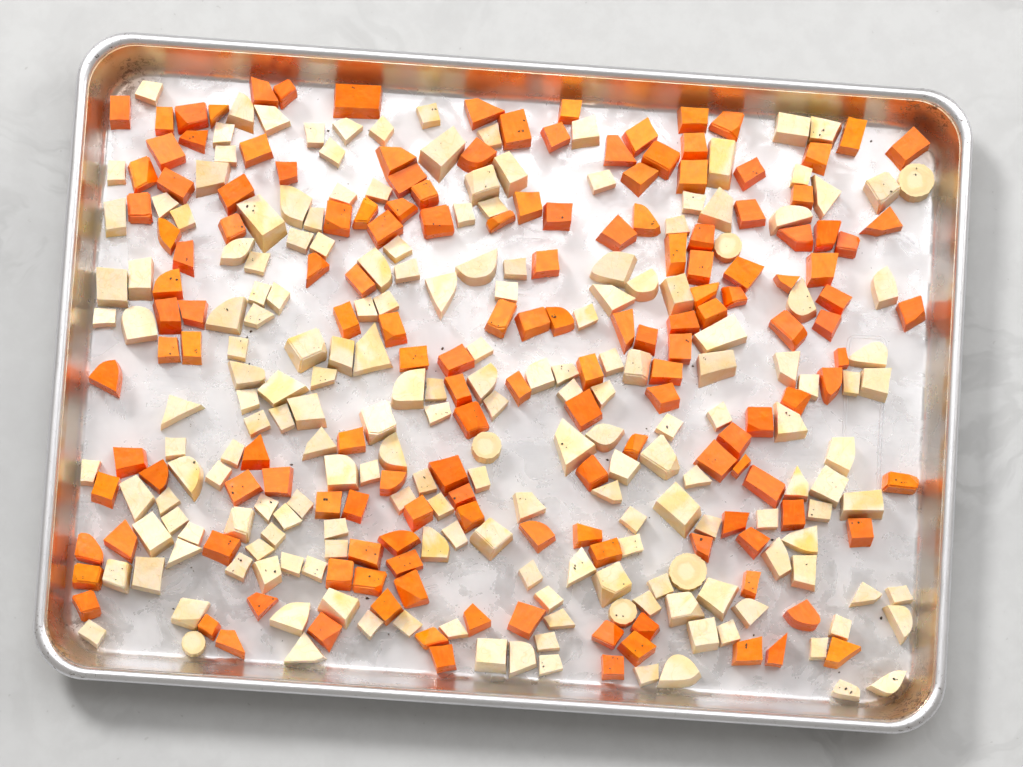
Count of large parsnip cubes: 42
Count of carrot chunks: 156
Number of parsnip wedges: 49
